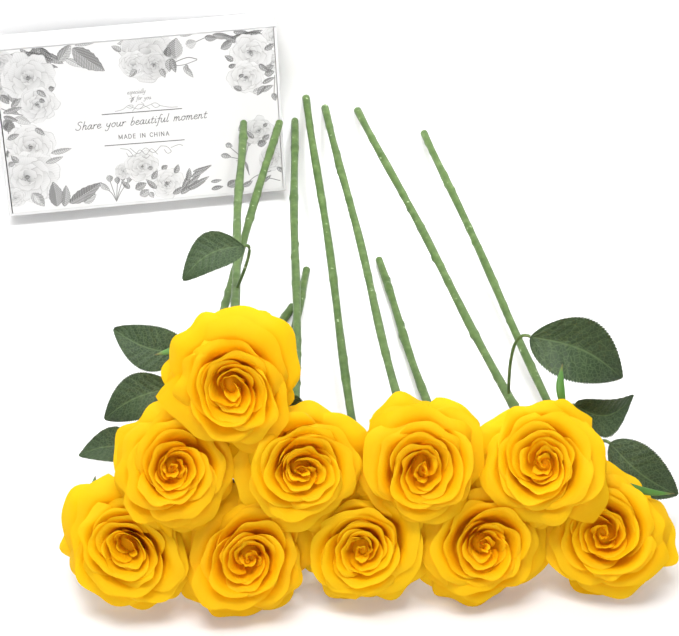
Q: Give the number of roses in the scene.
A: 10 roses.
